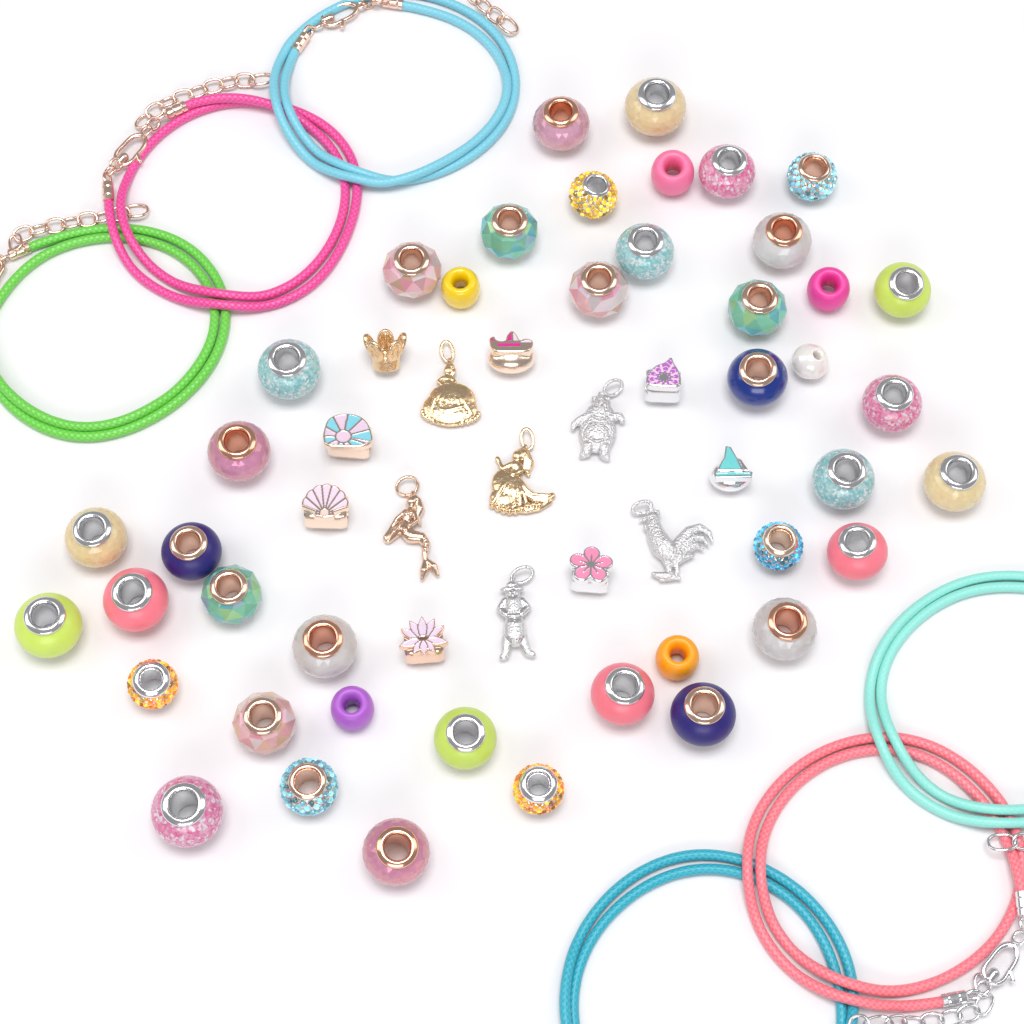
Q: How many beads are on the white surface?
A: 42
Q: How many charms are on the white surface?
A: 14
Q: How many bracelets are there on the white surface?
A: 6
